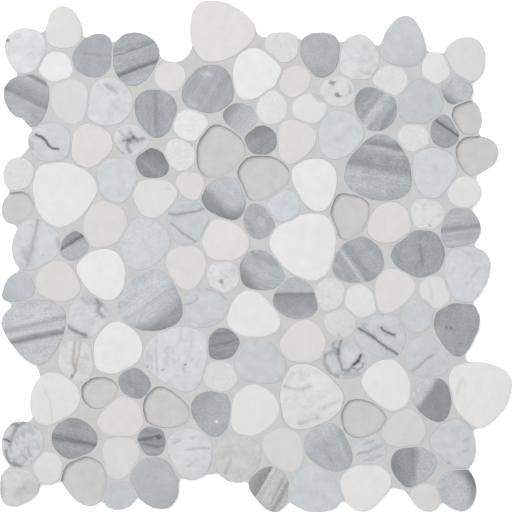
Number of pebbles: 123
